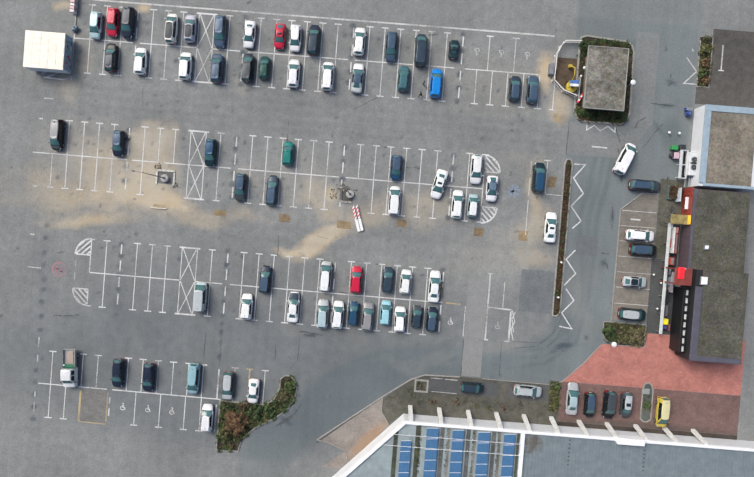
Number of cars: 78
